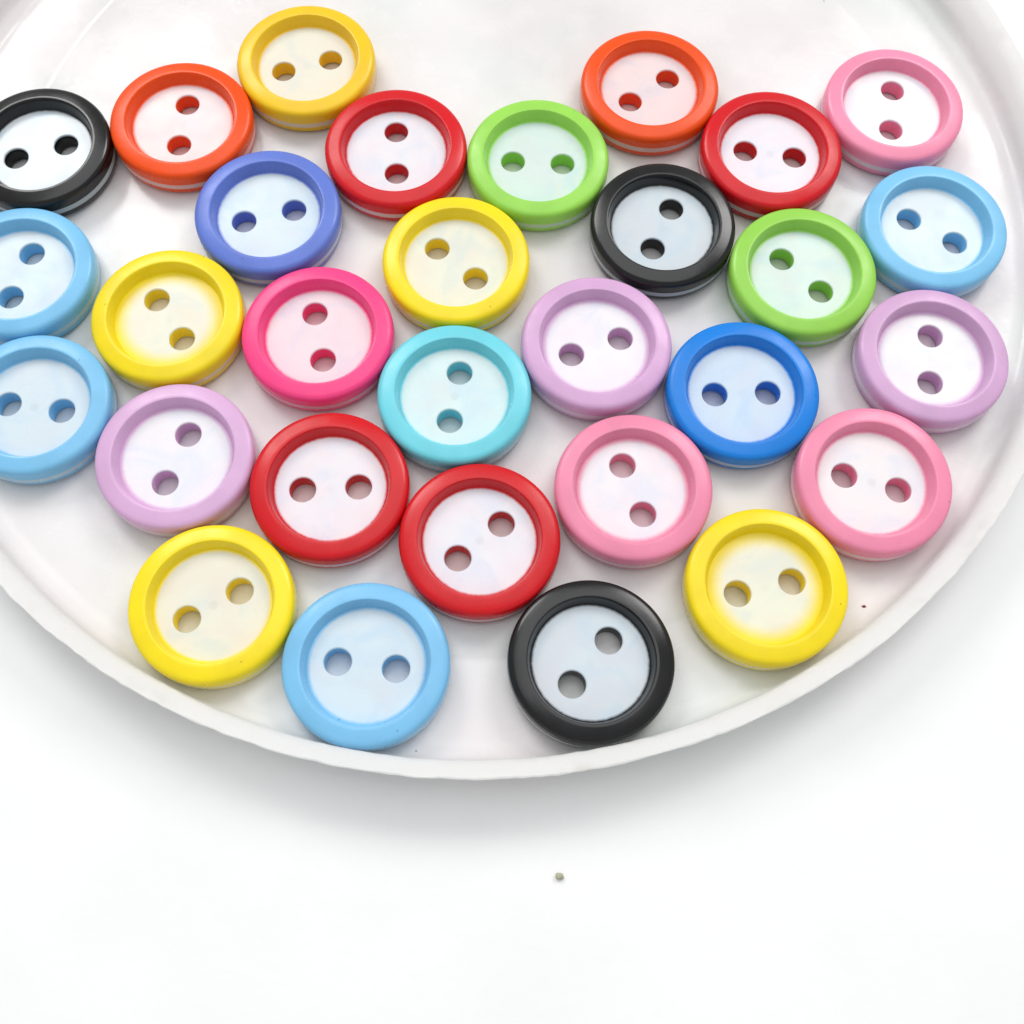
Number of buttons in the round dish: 30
